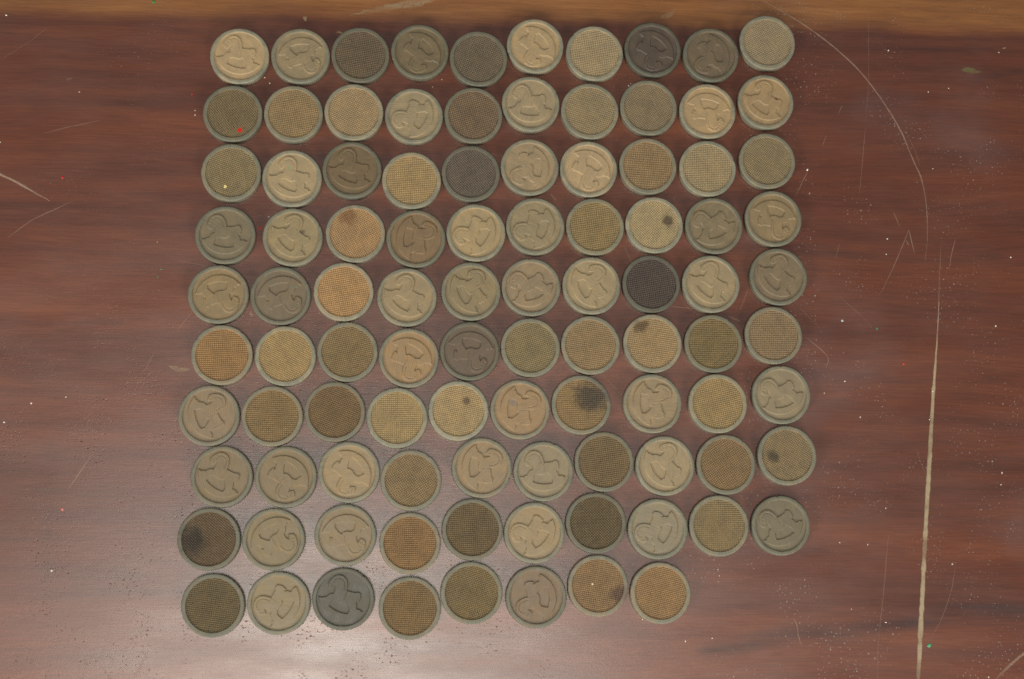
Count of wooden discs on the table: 98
